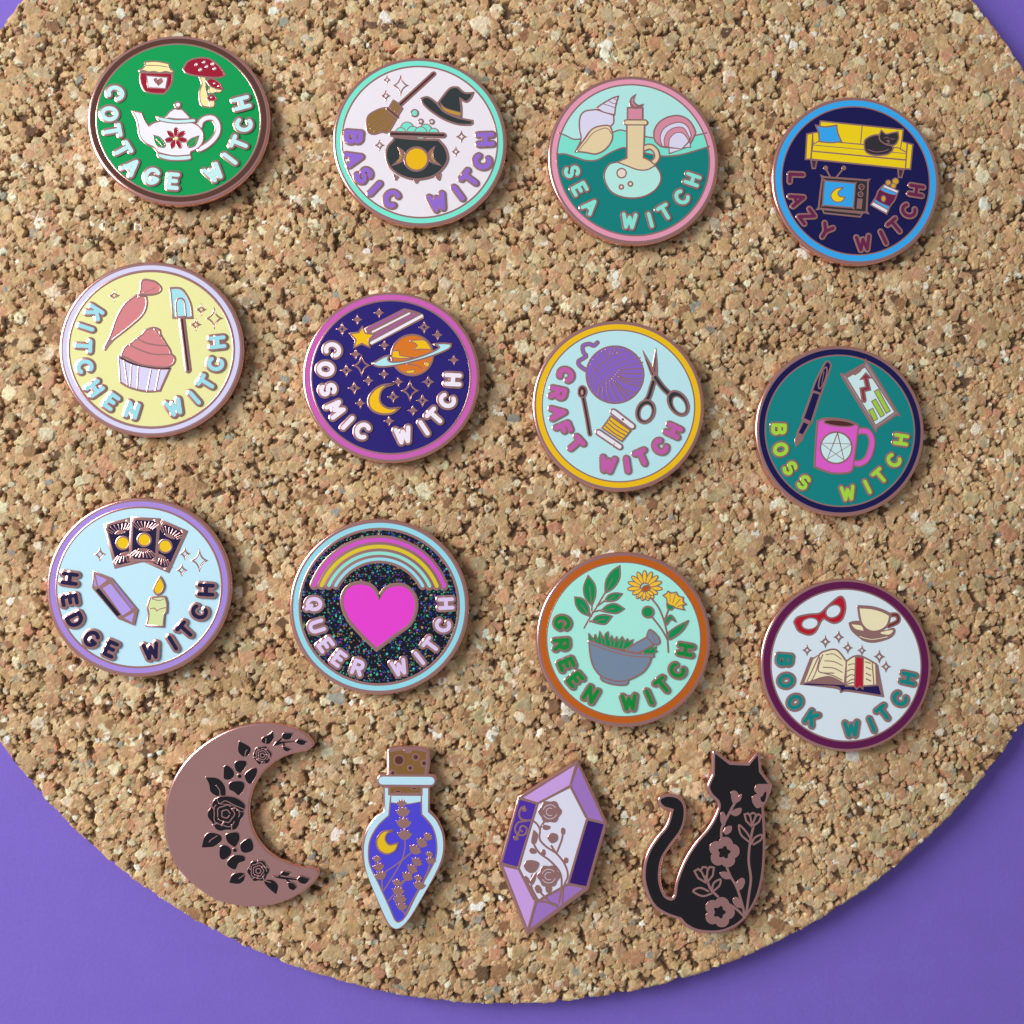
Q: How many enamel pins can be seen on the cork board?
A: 16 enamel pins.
